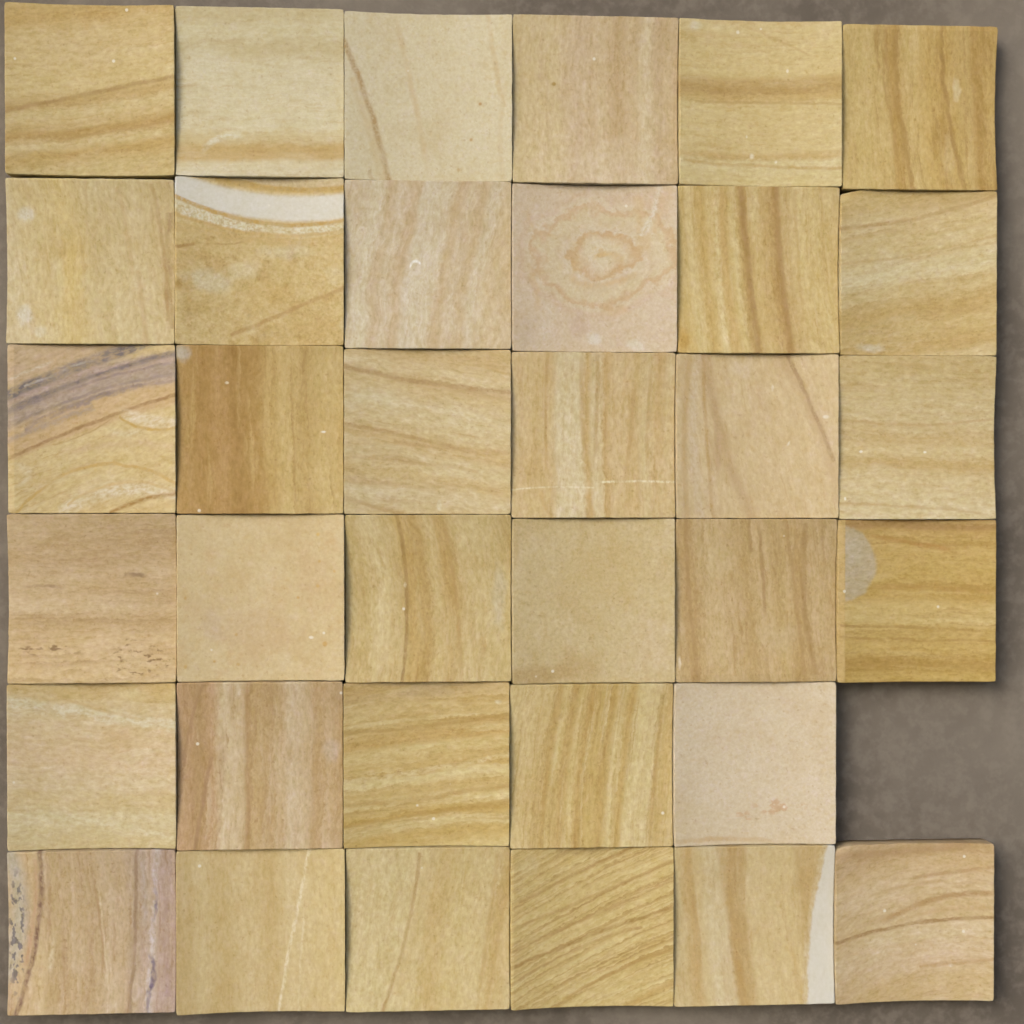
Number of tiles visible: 35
